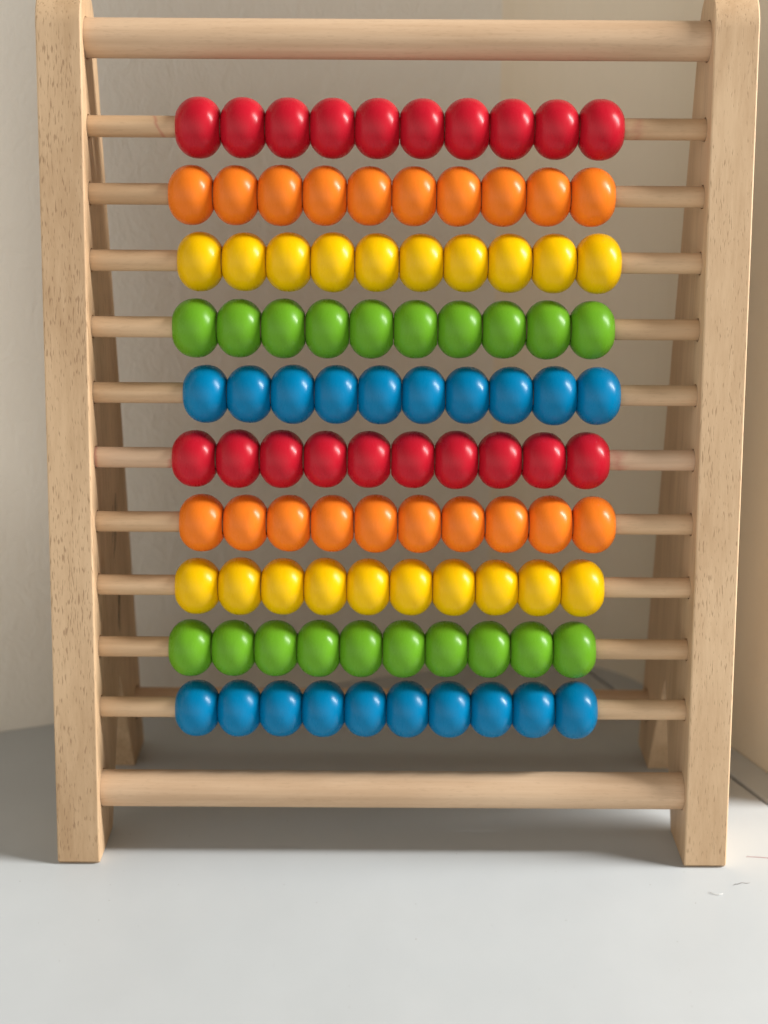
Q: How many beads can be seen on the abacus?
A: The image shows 100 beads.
